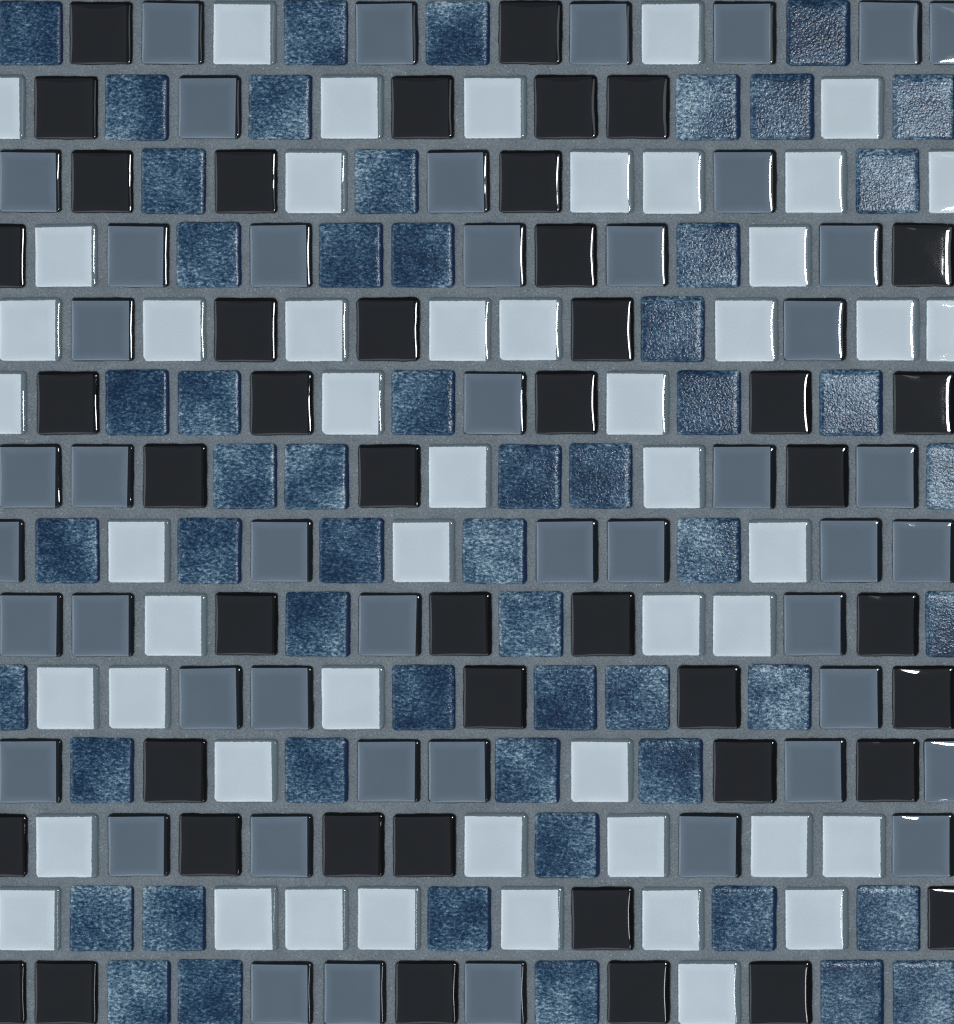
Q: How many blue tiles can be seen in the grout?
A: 55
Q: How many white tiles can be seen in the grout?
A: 50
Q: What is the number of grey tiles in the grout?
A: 47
